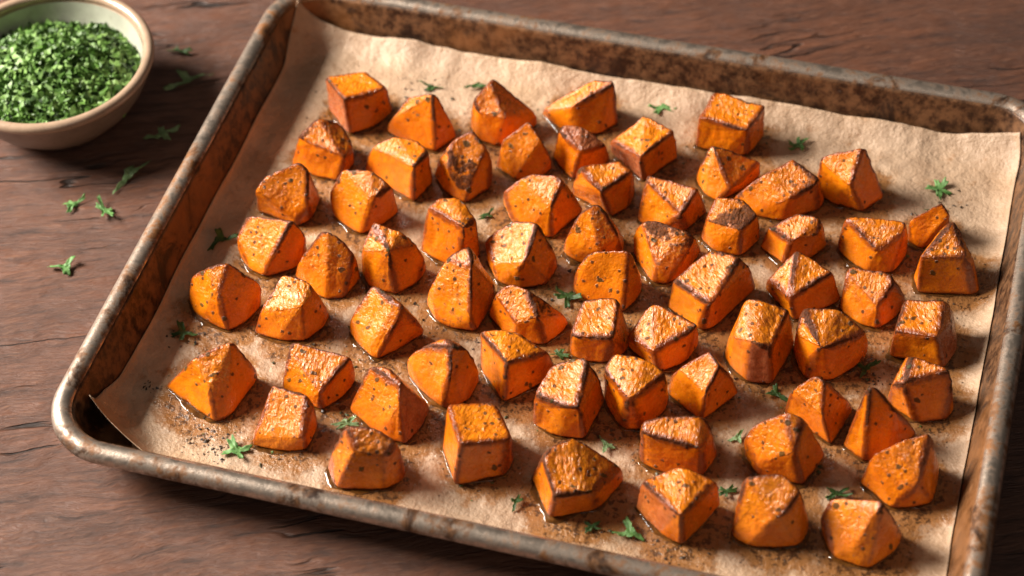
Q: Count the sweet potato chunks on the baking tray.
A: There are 66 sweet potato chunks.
